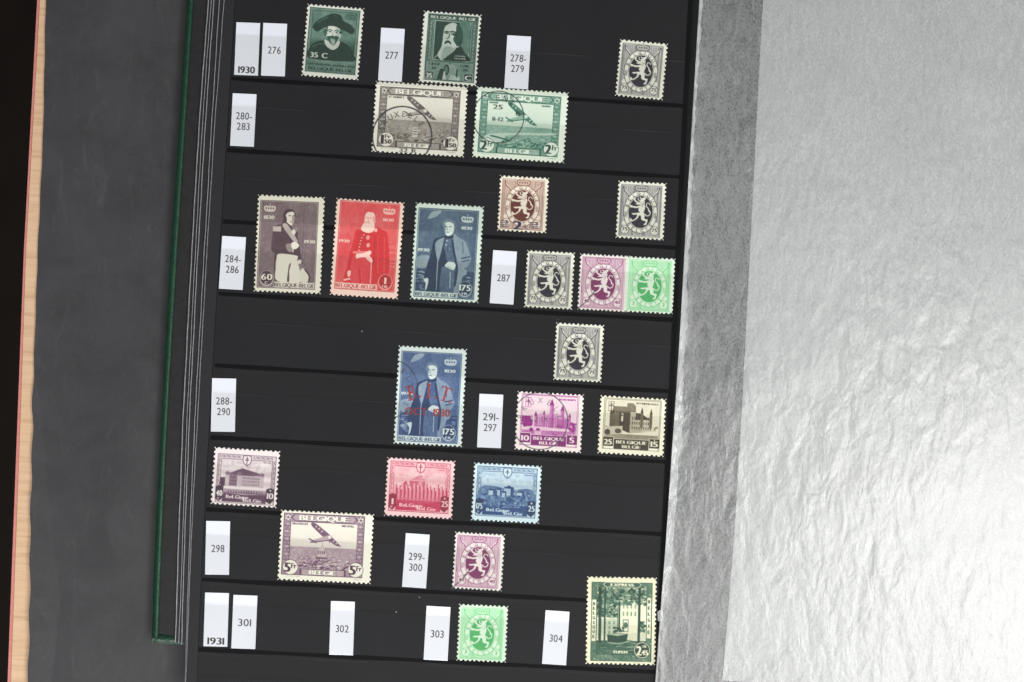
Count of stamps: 24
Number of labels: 16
